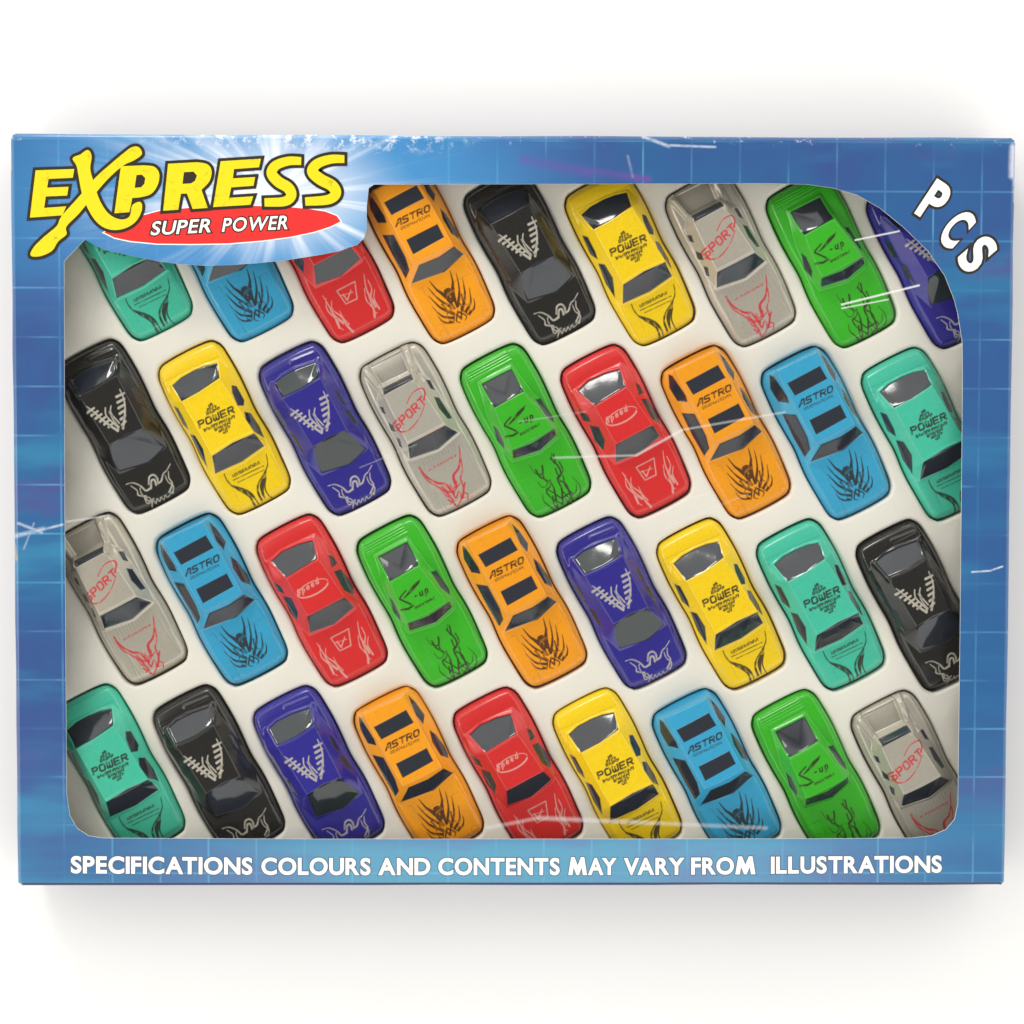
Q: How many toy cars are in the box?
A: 36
